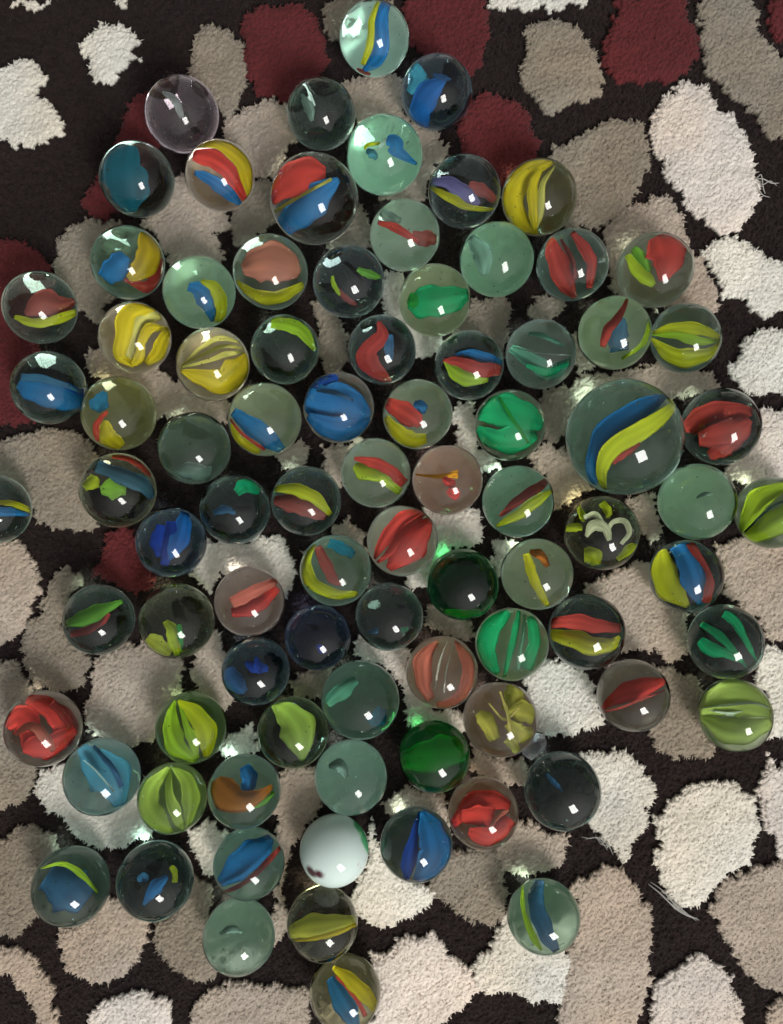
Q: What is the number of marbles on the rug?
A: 86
